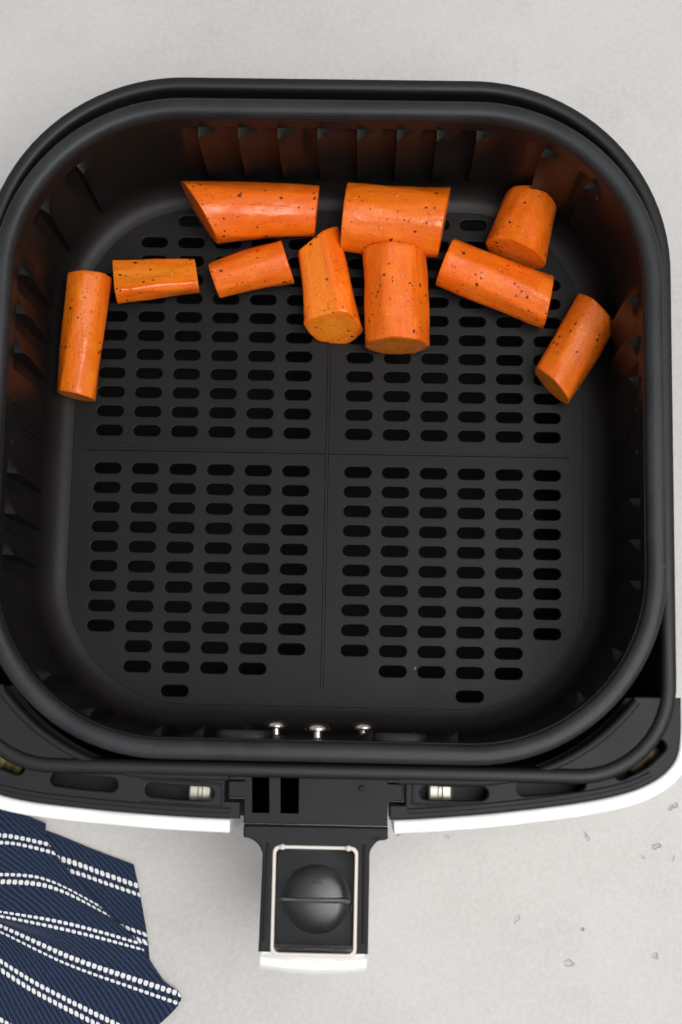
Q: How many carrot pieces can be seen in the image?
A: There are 10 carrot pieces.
